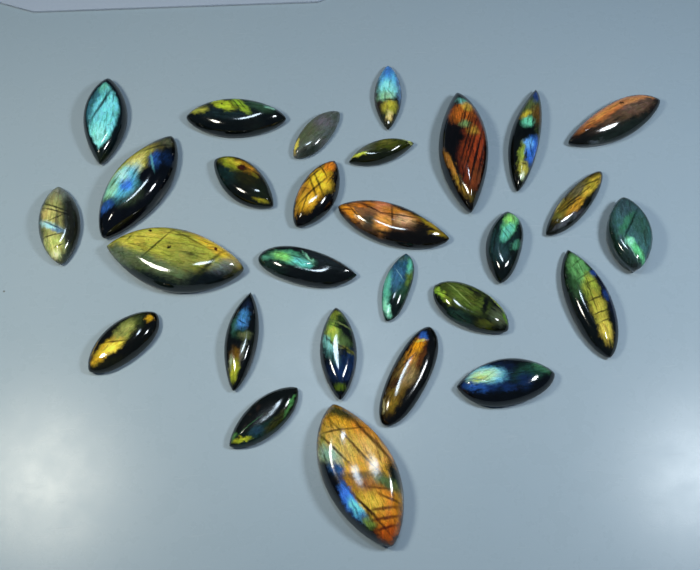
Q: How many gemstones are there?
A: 28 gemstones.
